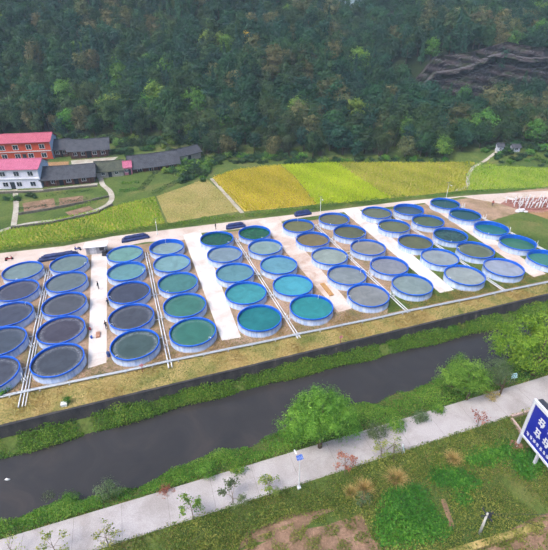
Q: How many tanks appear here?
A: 55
